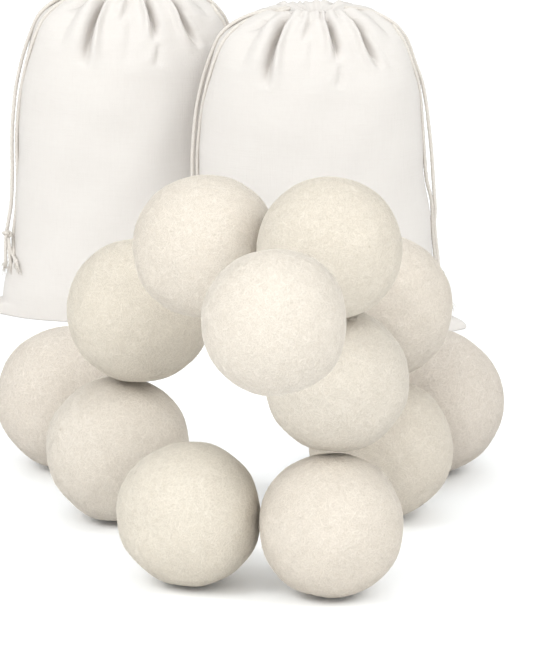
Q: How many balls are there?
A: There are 12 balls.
